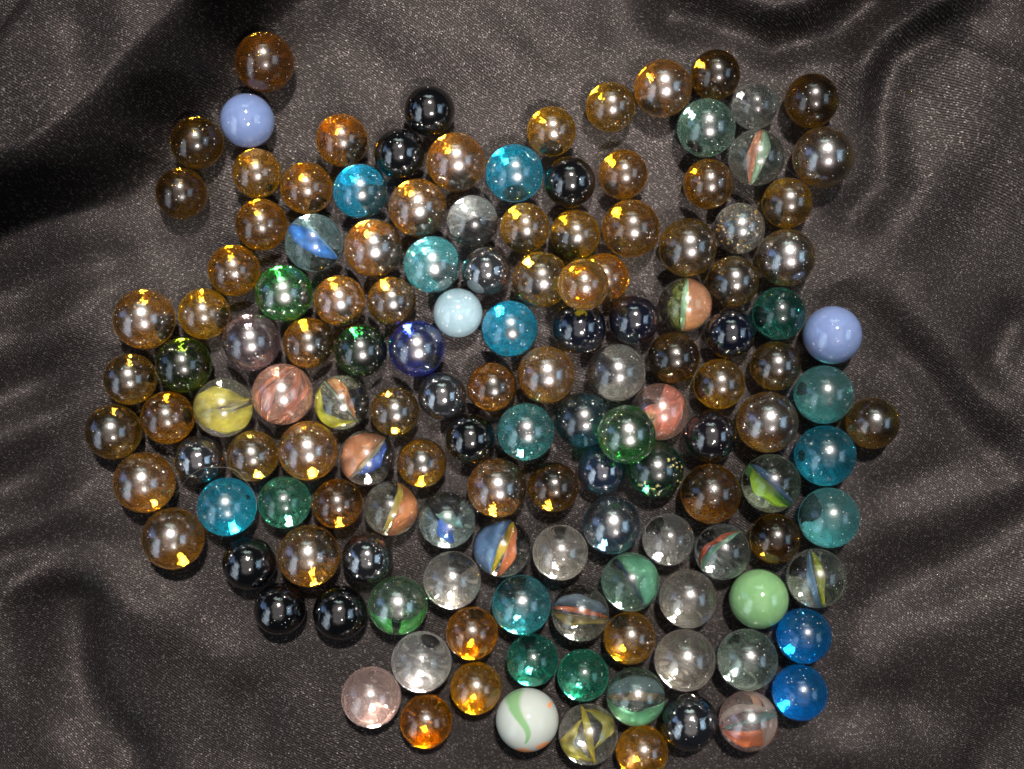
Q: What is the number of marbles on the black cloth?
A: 141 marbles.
